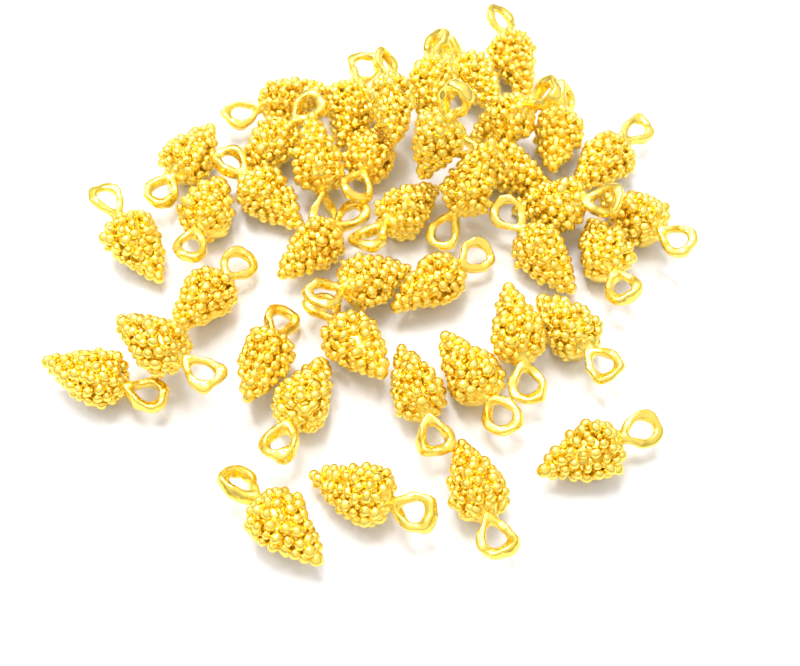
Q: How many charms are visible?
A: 41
